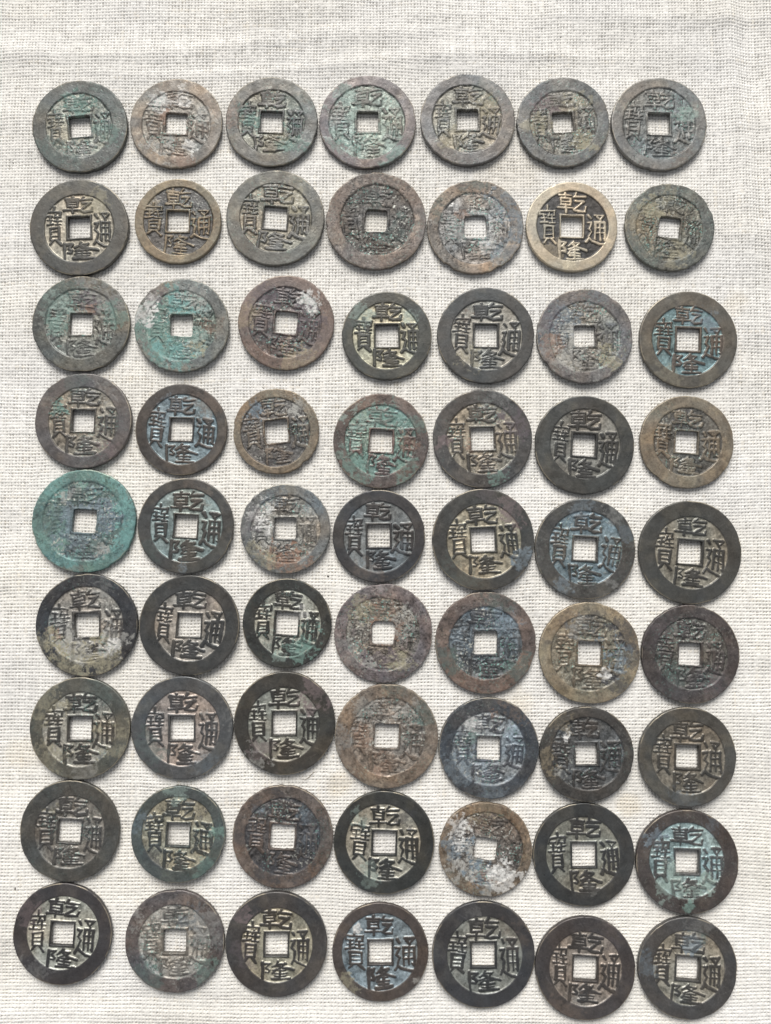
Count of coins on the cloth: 63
